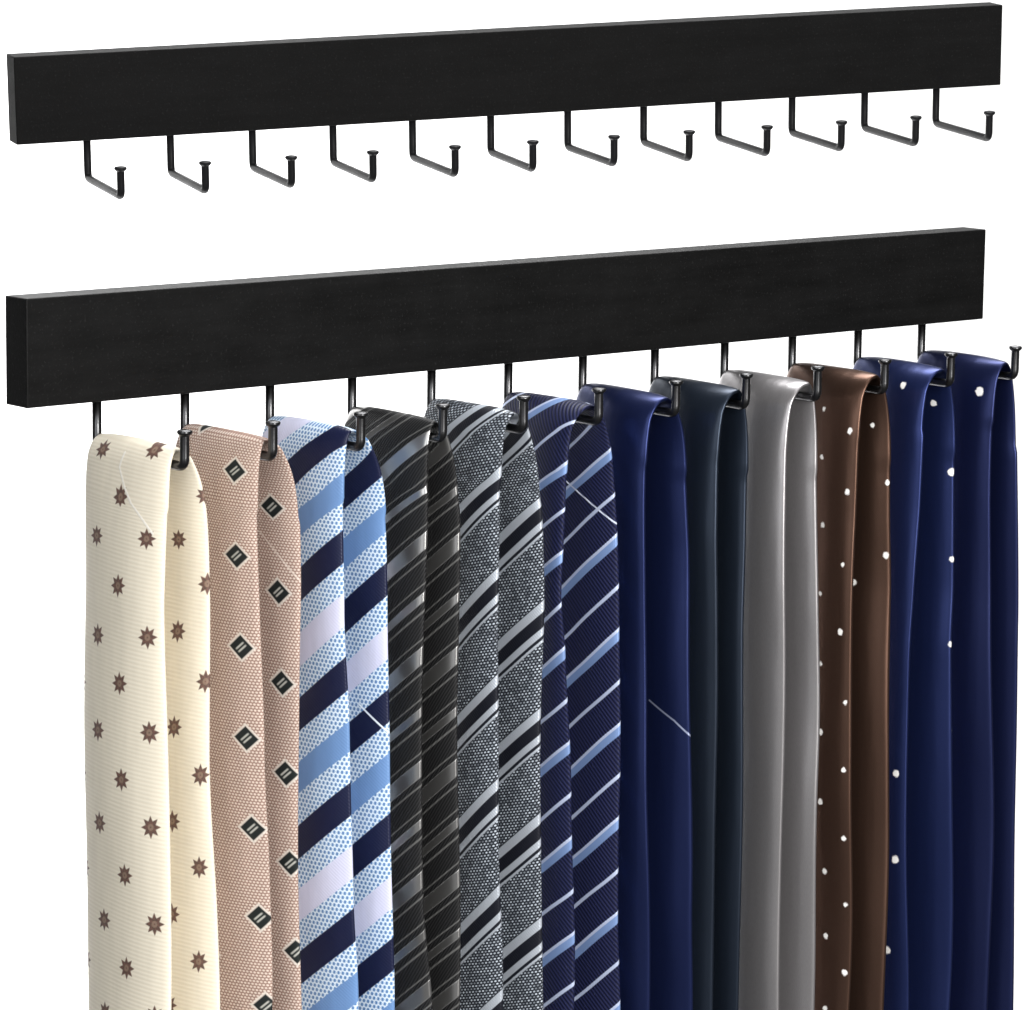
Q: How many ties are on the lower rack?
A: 12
